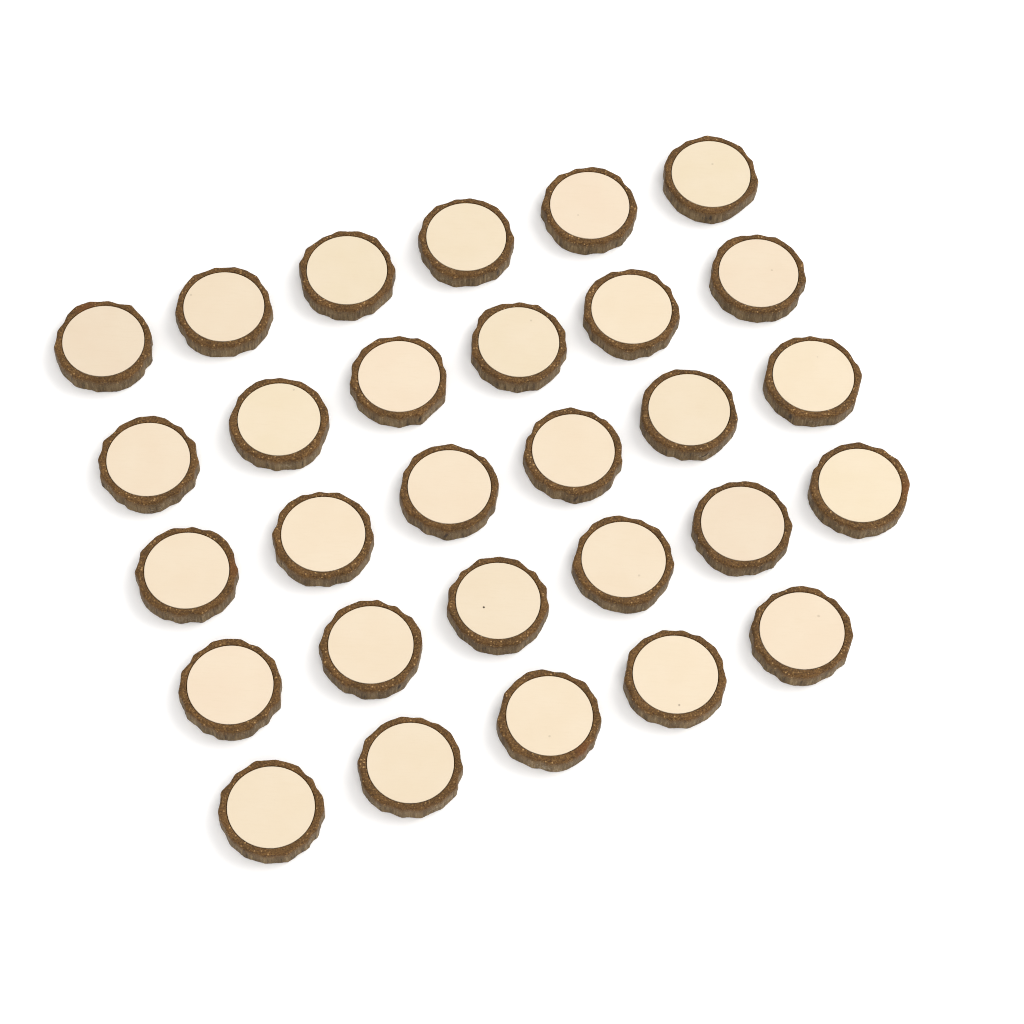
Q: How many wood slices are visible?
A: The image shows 29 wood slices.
